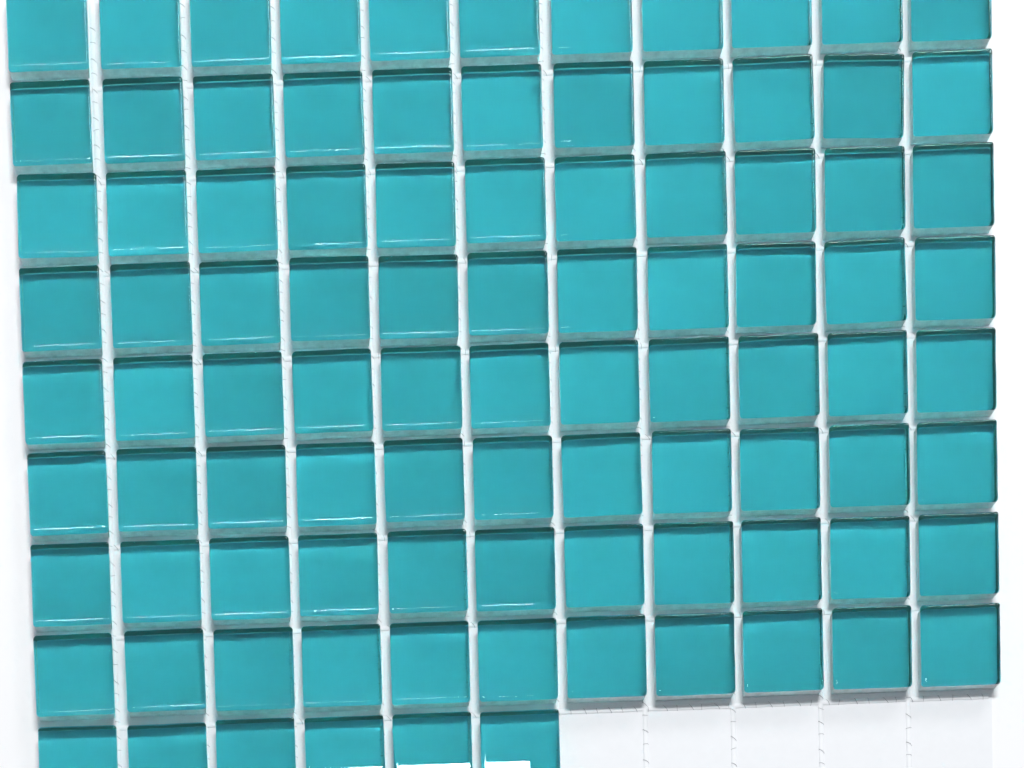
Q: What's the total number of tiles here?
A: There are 94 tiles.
